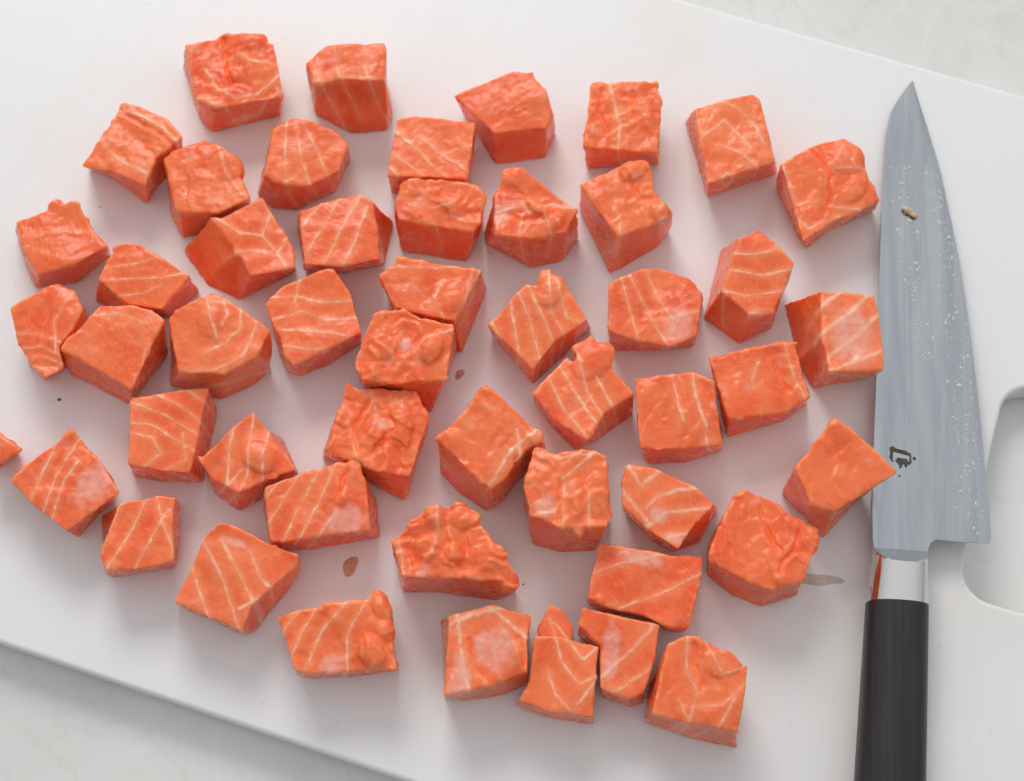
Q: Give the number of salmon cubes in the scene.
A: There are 50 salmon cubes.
